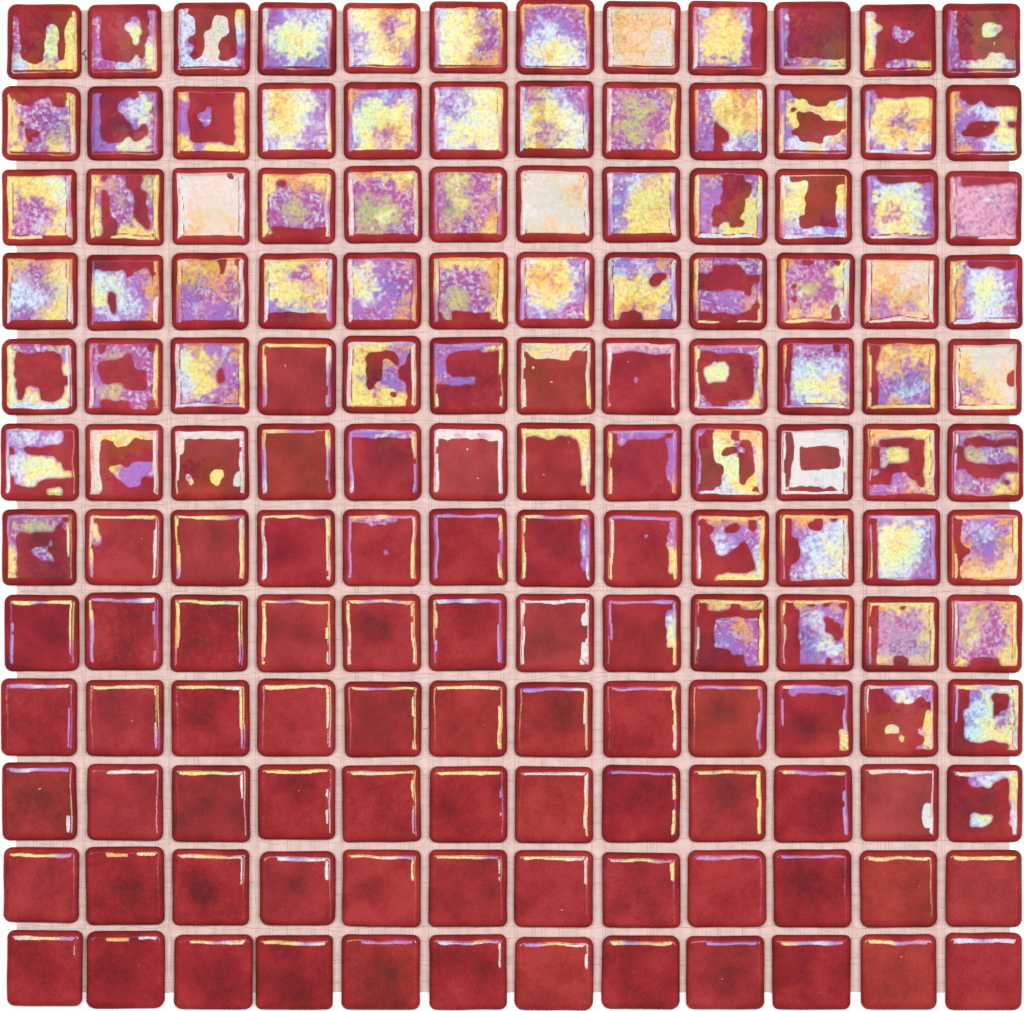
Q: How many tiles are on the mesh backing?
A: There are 144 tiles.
